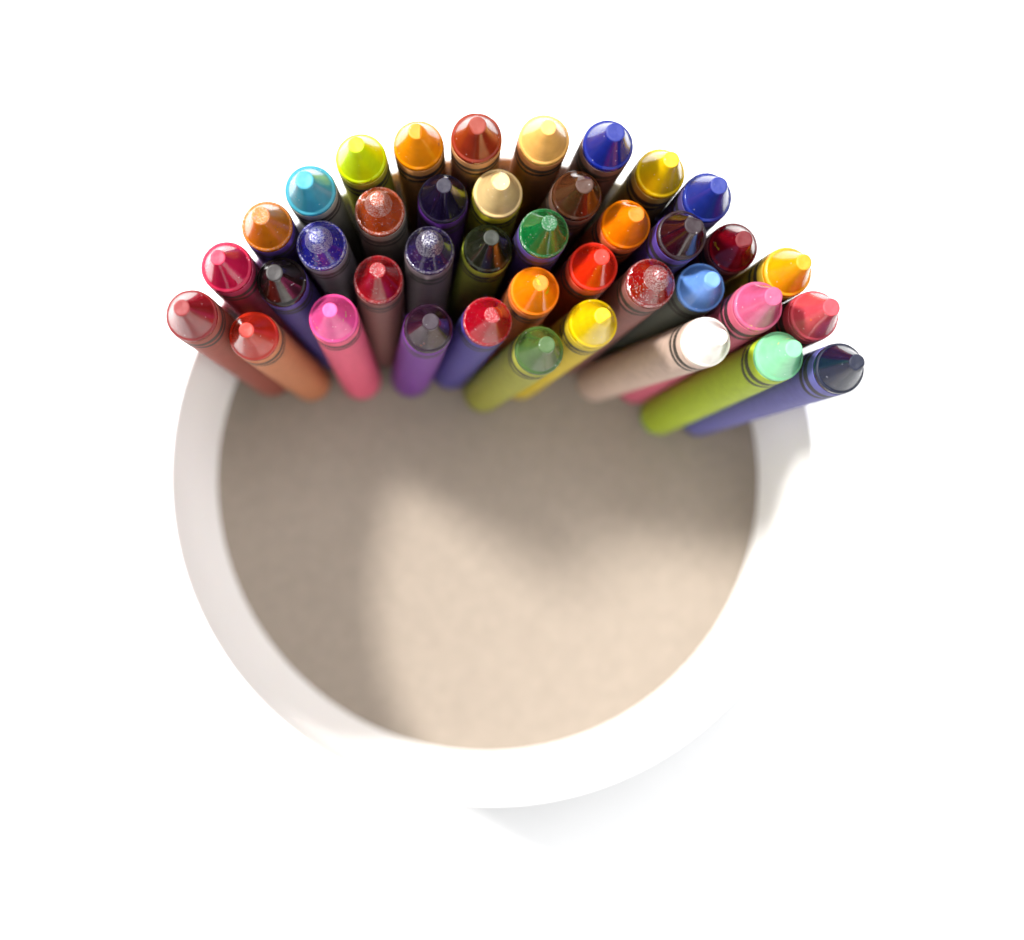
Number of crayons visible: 40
